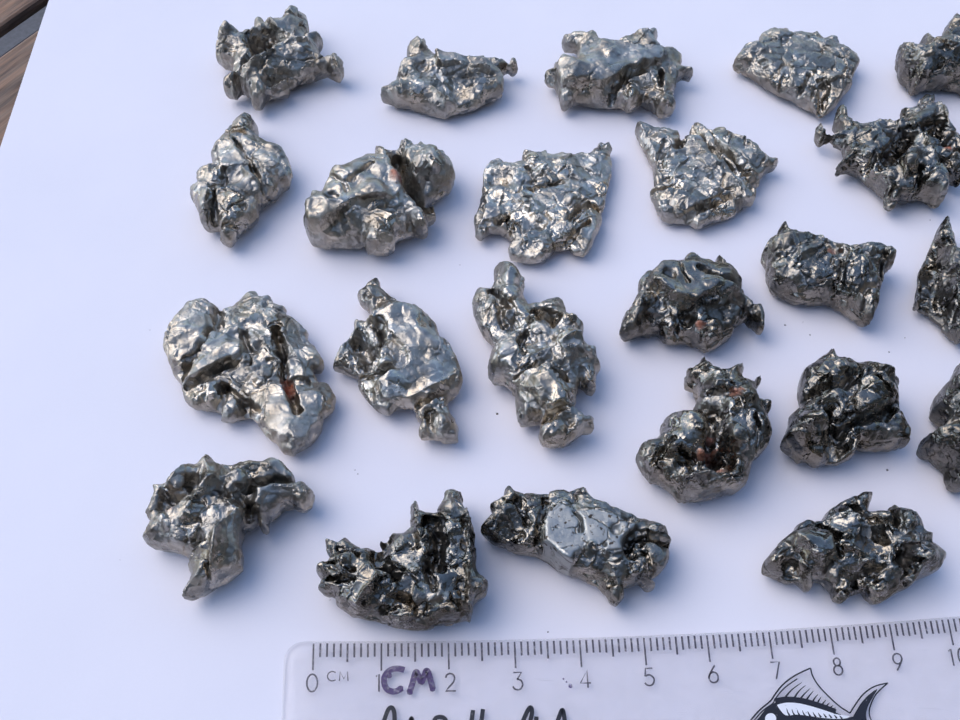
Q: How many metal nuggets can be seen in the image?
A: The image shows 23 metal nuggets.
